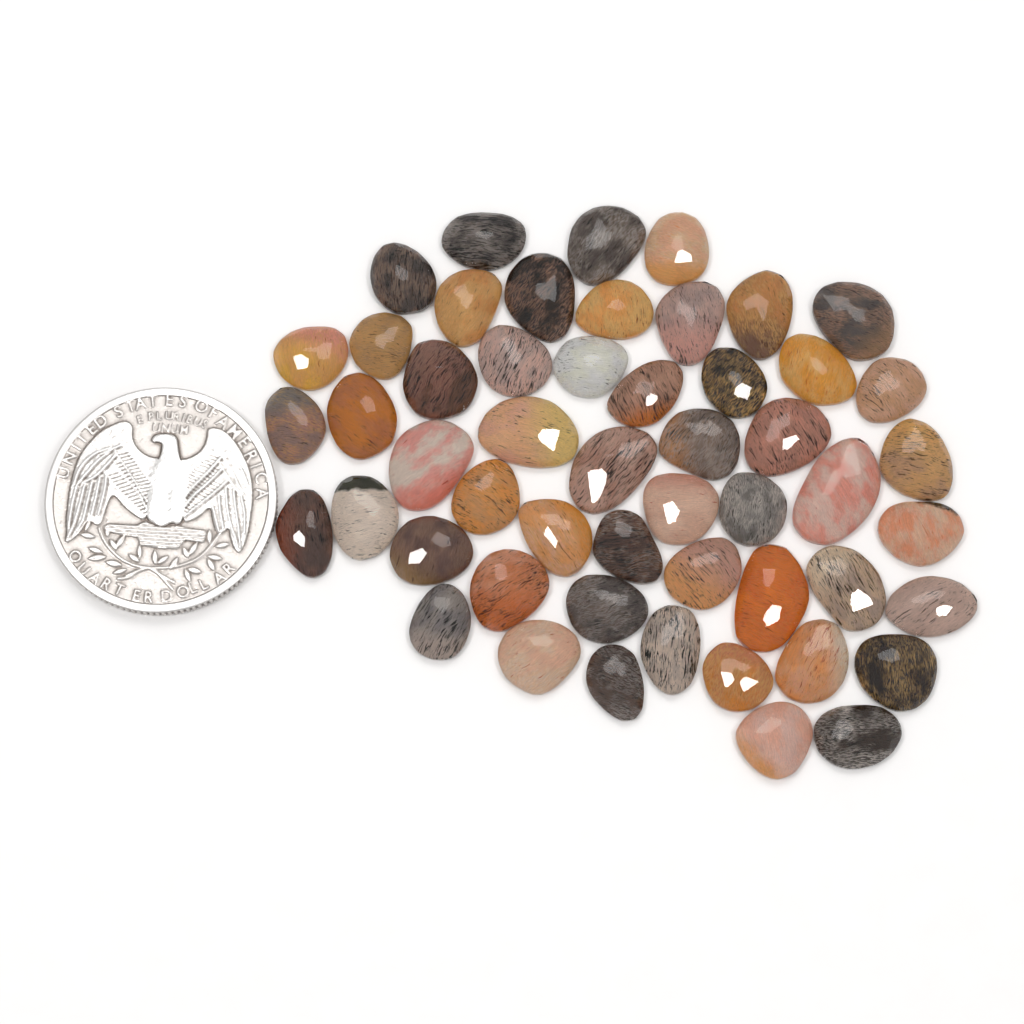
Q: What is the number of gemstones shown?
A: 52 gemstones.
